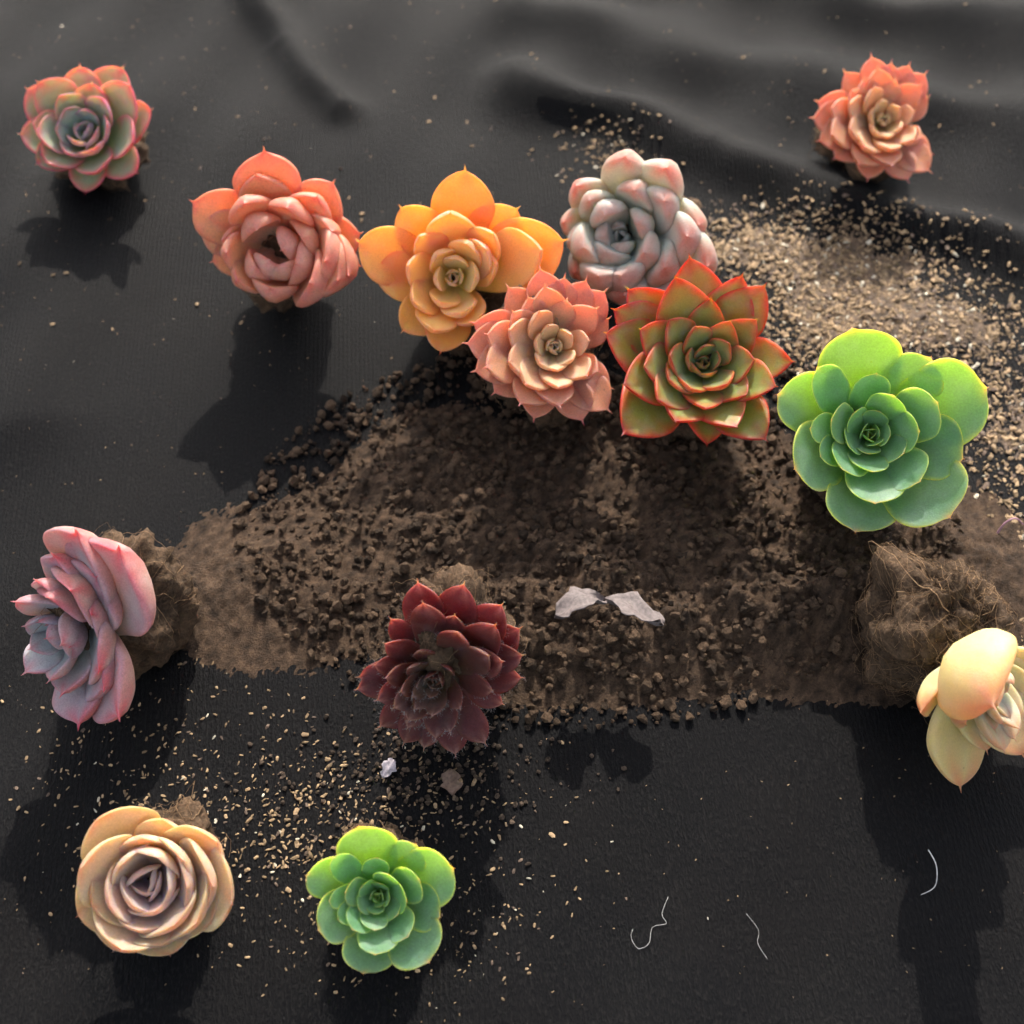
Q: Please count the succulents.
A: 13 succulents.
